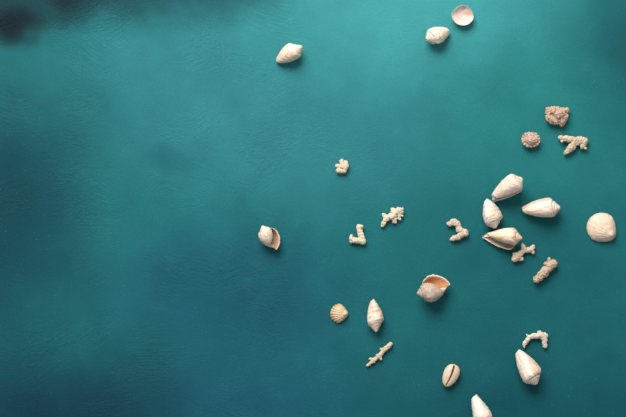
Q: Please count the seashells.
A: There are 15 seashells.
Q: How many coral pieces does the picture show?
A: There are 11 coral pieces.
